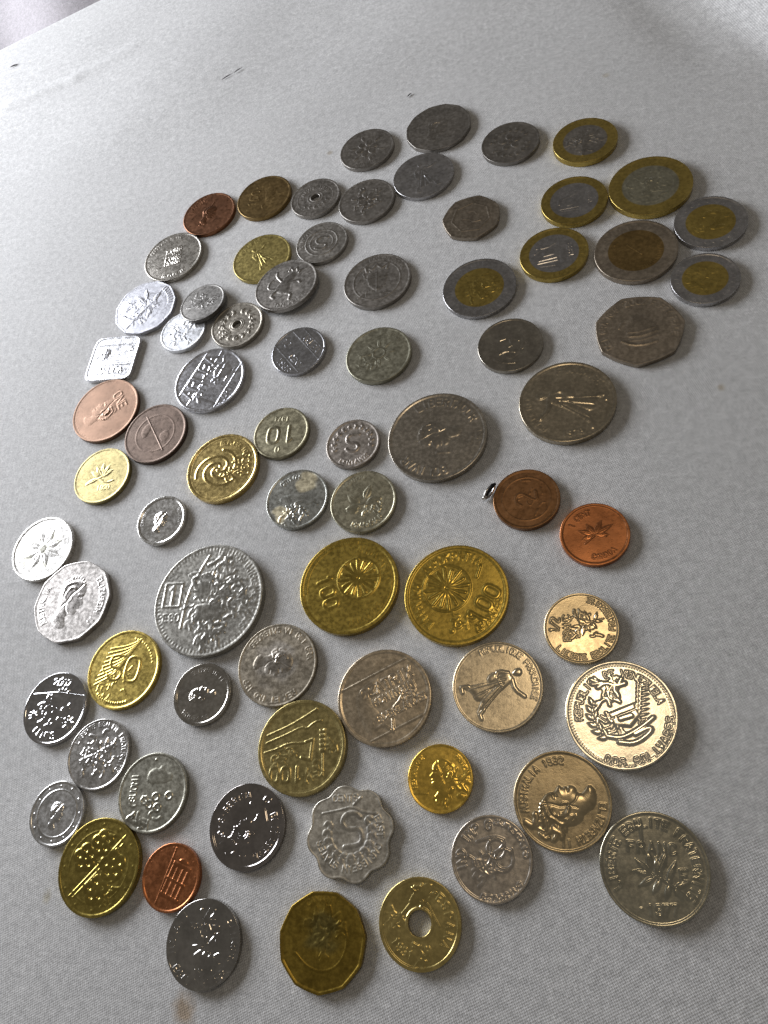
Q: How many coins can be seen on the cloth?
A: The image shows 73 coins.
